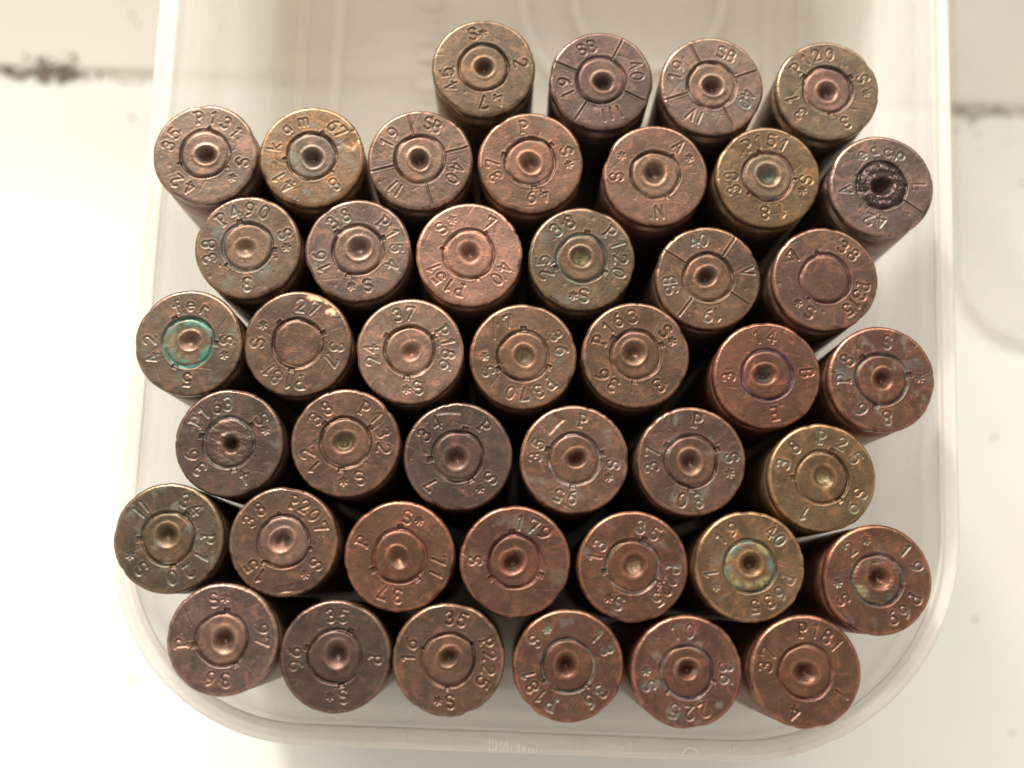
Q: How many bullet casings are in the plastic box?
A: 43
